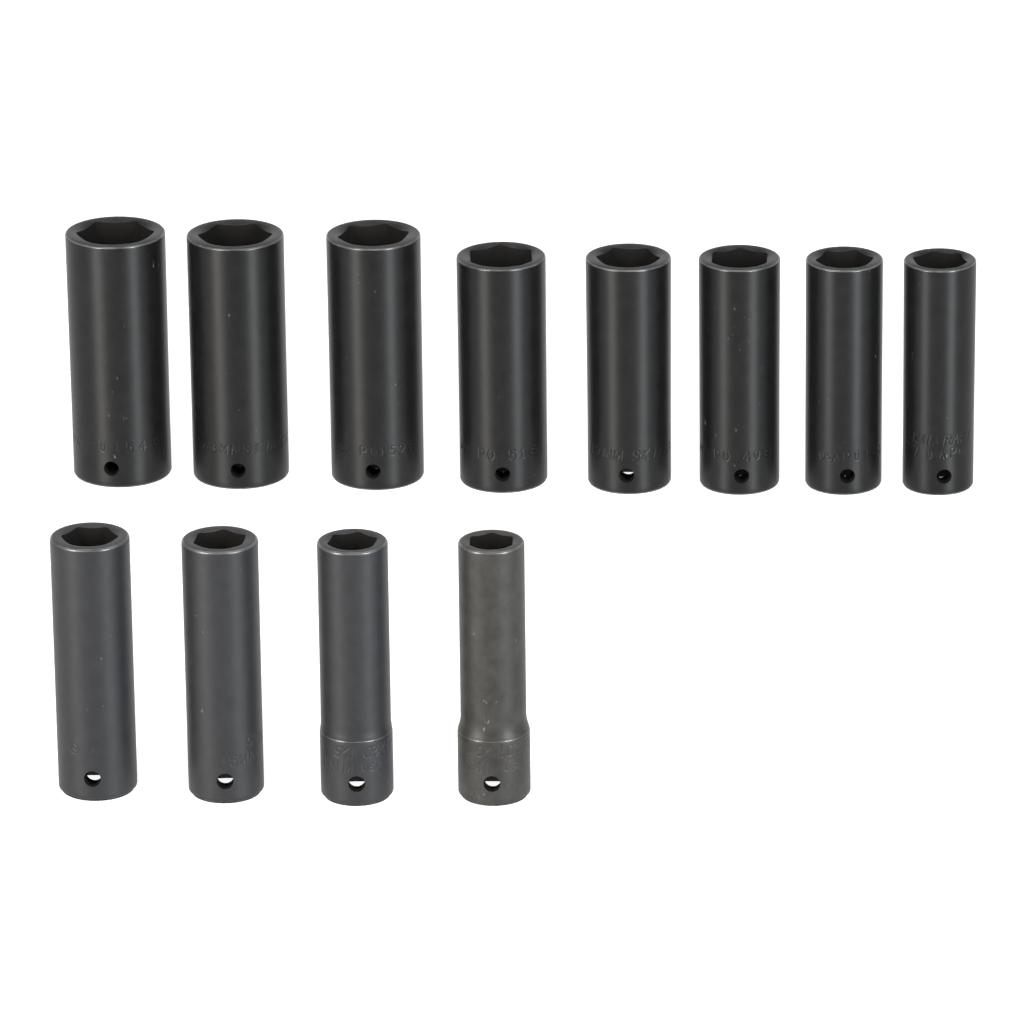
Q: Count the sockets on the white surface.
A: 12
